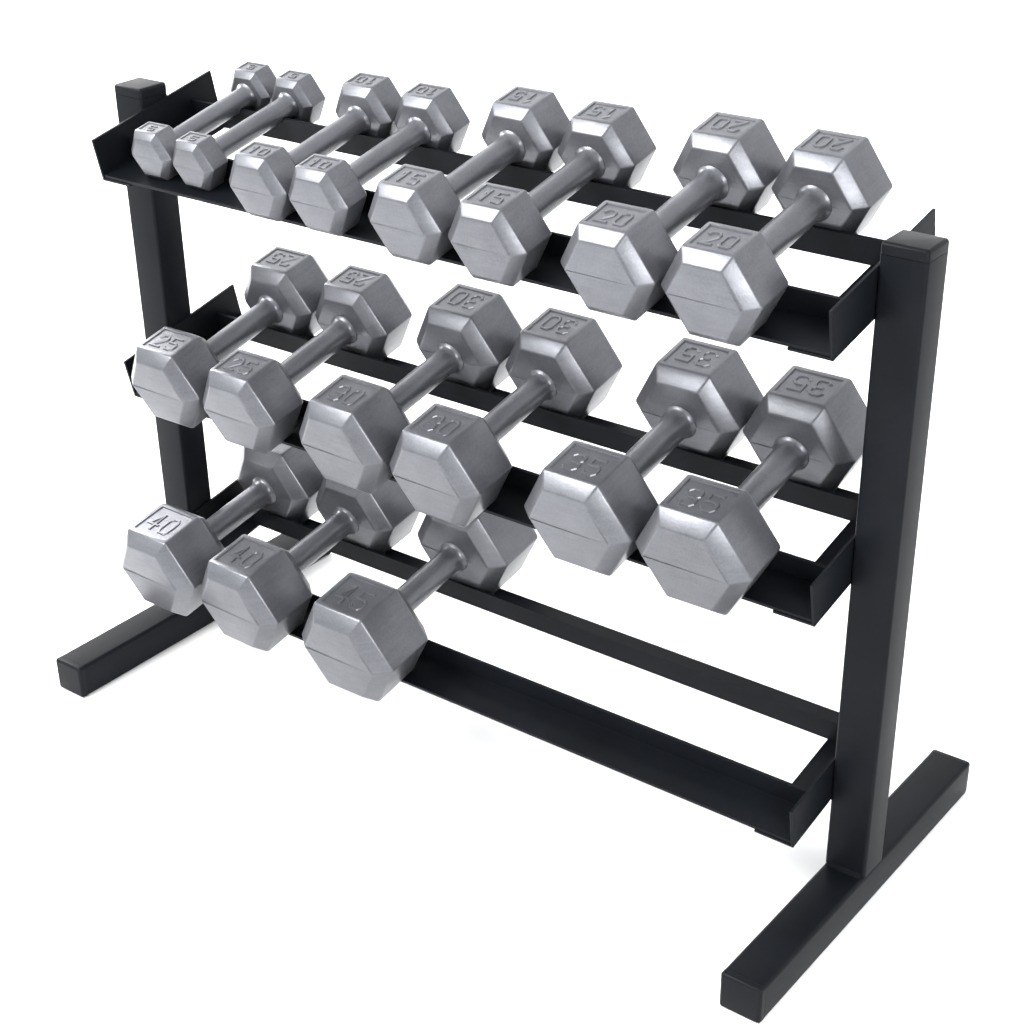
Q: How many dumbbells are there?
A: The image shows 17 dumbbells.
